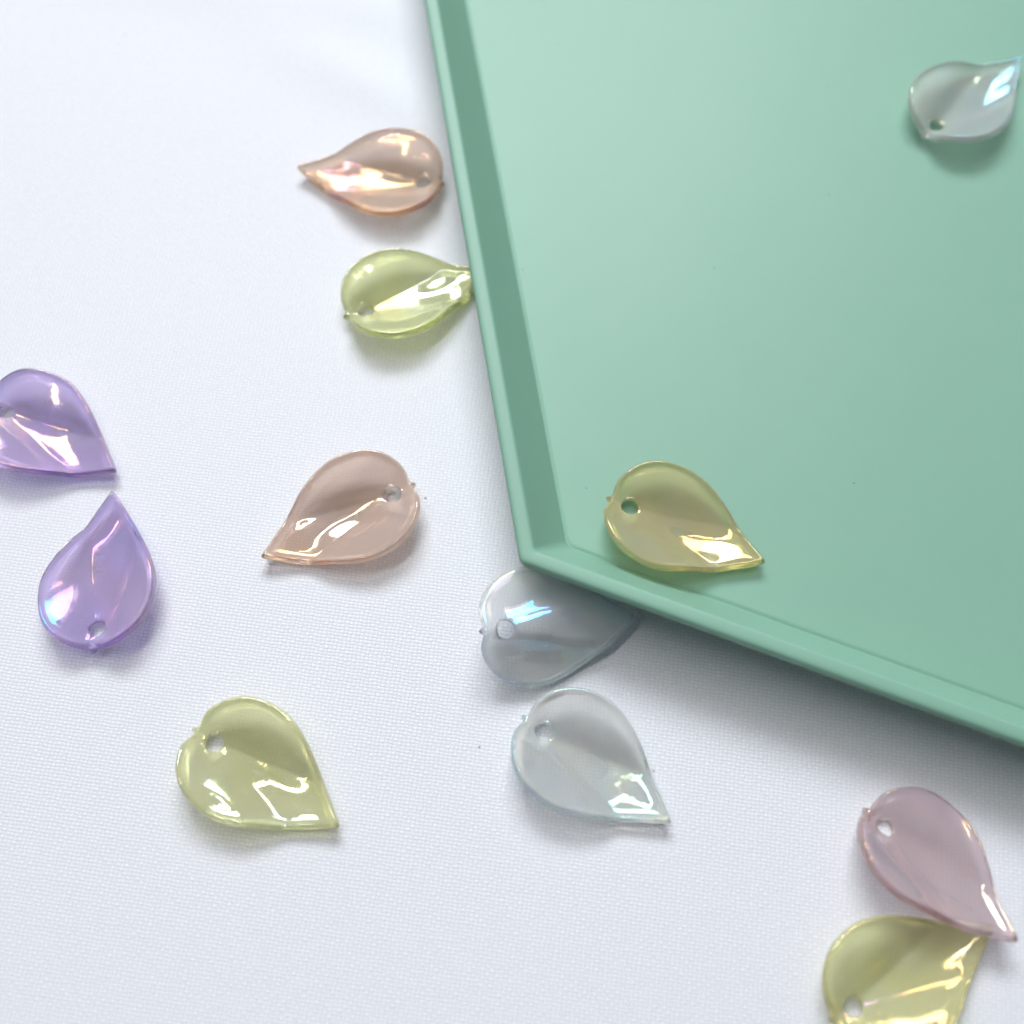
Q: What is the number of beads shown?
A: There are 12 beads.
